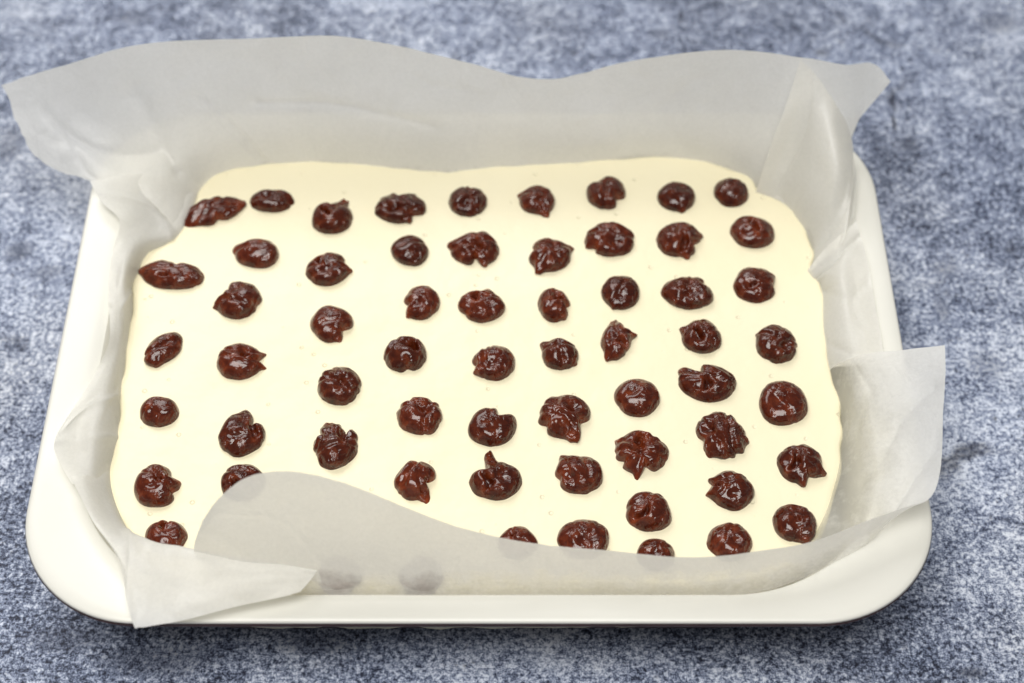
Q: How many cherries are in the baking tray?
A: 62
